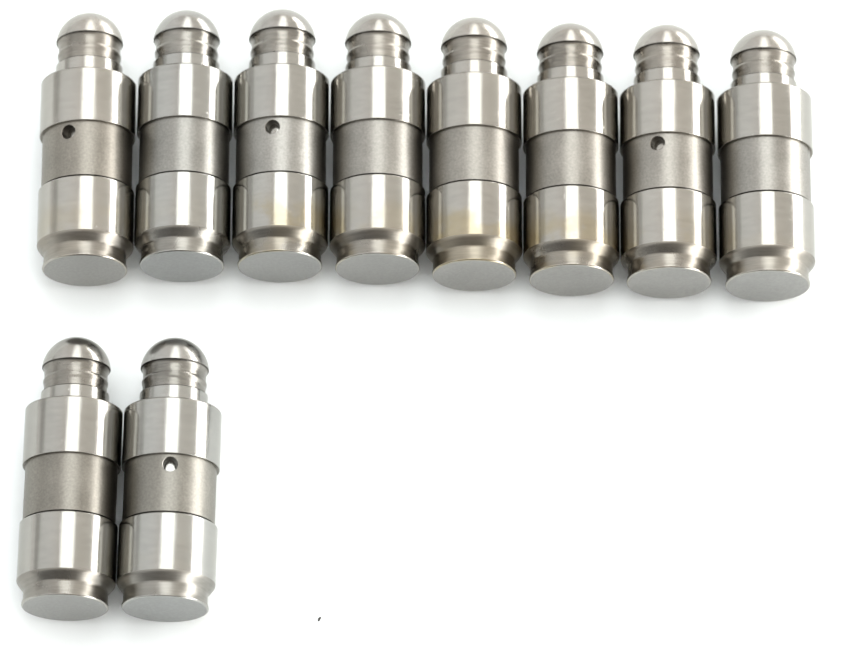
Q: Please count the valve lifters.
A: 10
